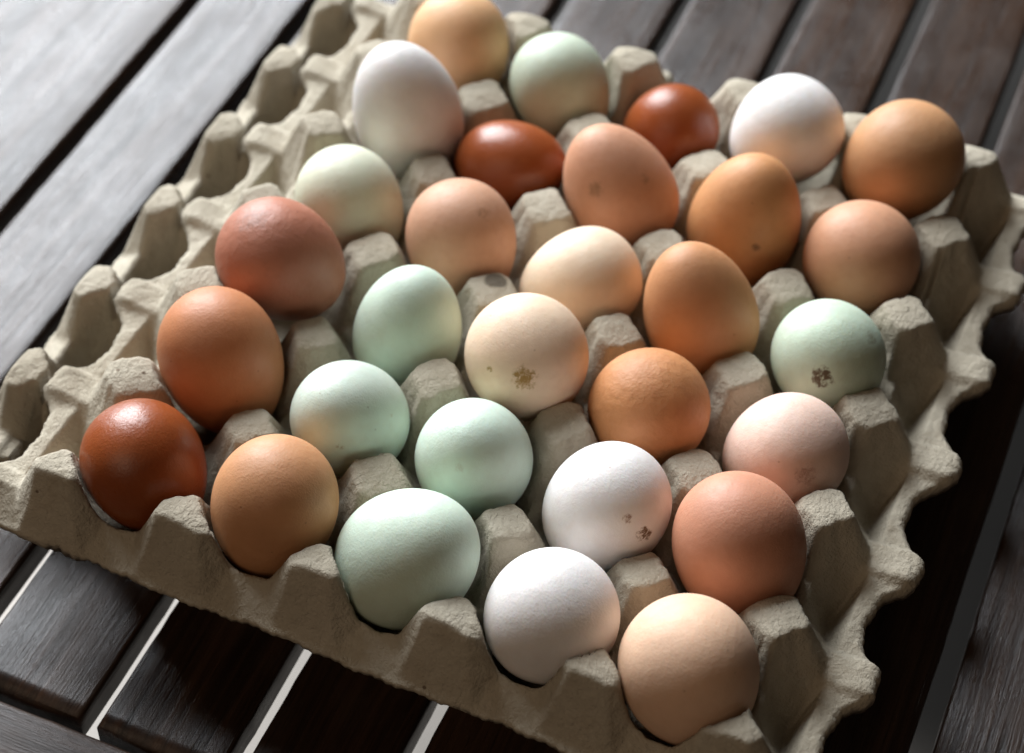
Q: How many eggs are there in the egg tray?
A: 30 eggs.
